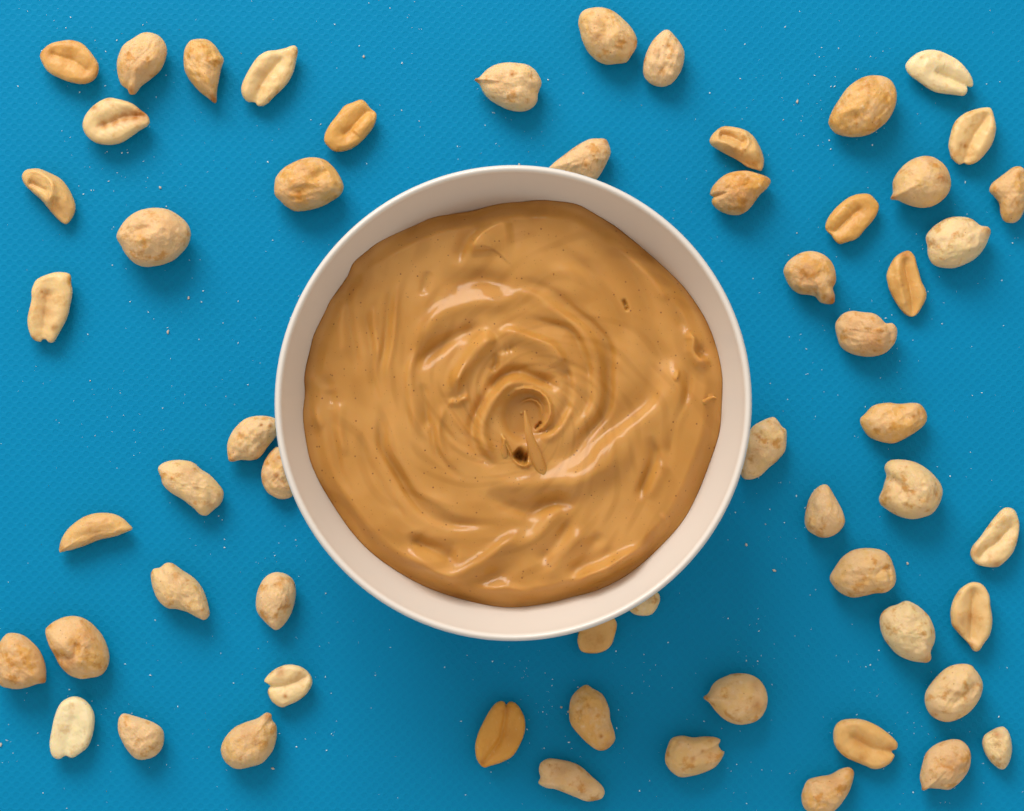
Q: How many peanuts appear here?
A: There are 58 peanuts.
